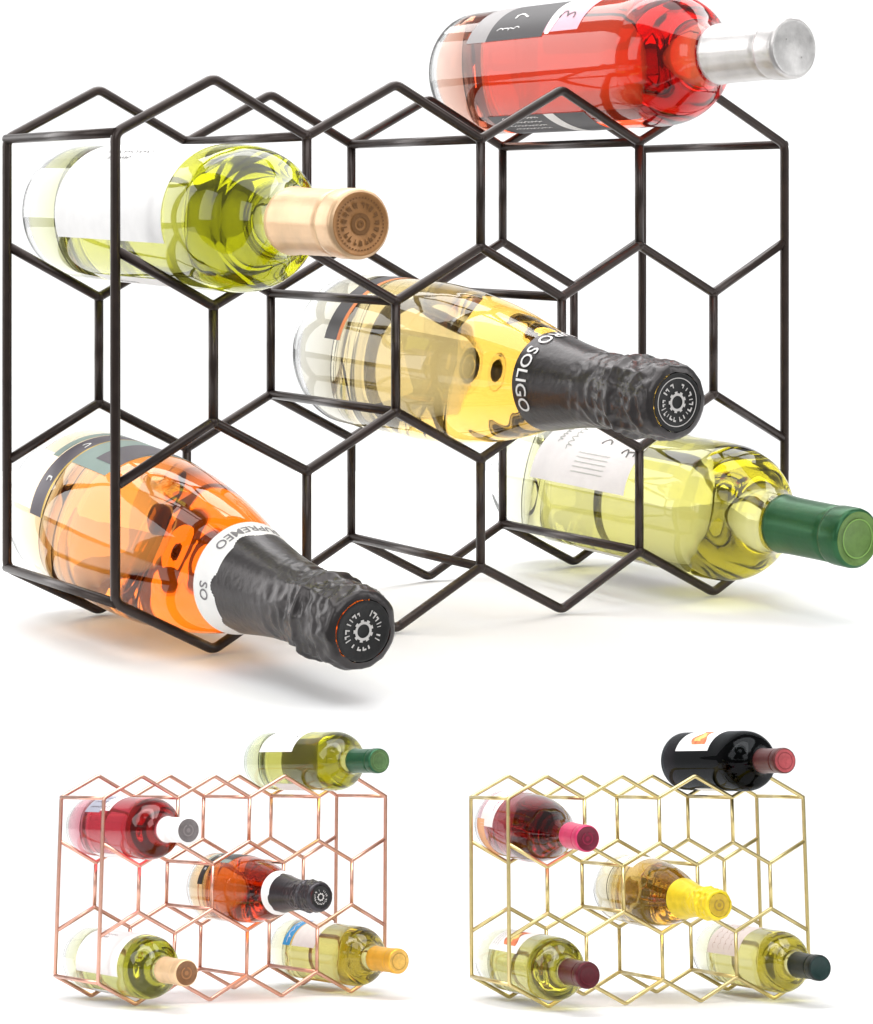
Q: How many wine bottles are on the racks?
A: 15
